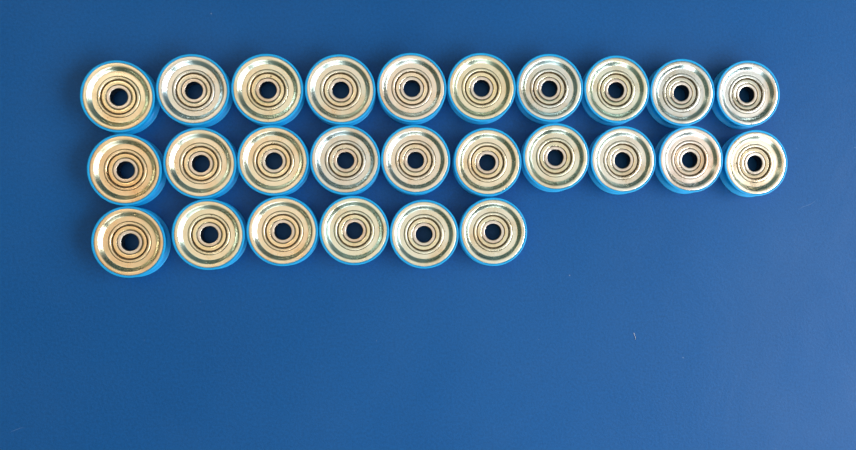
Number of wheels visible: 26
